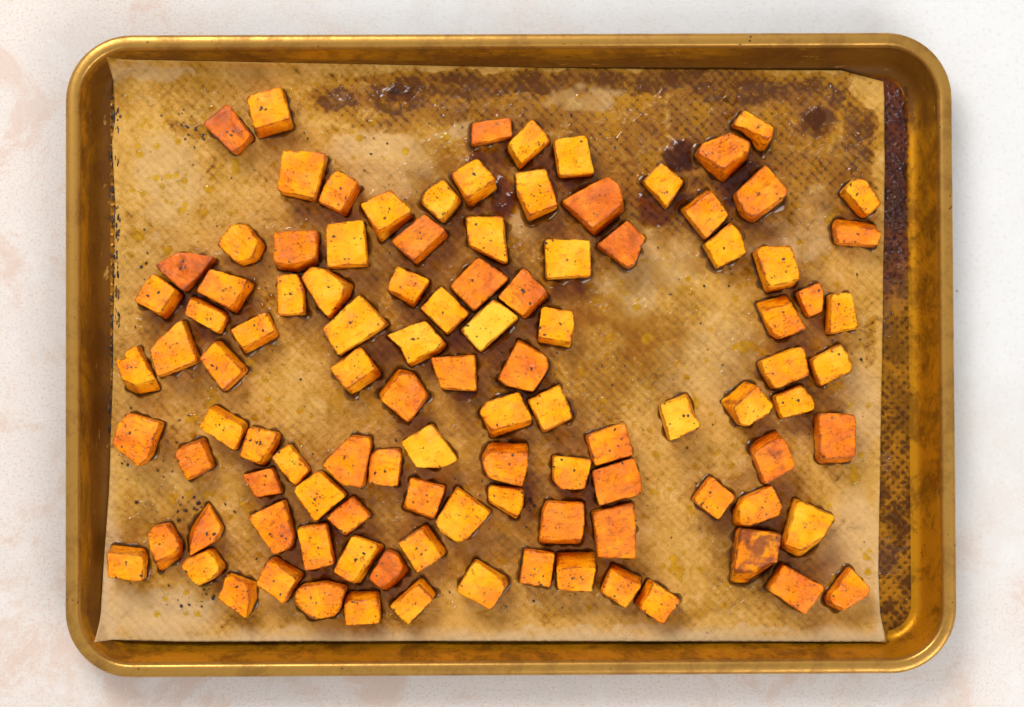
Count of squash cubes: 107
